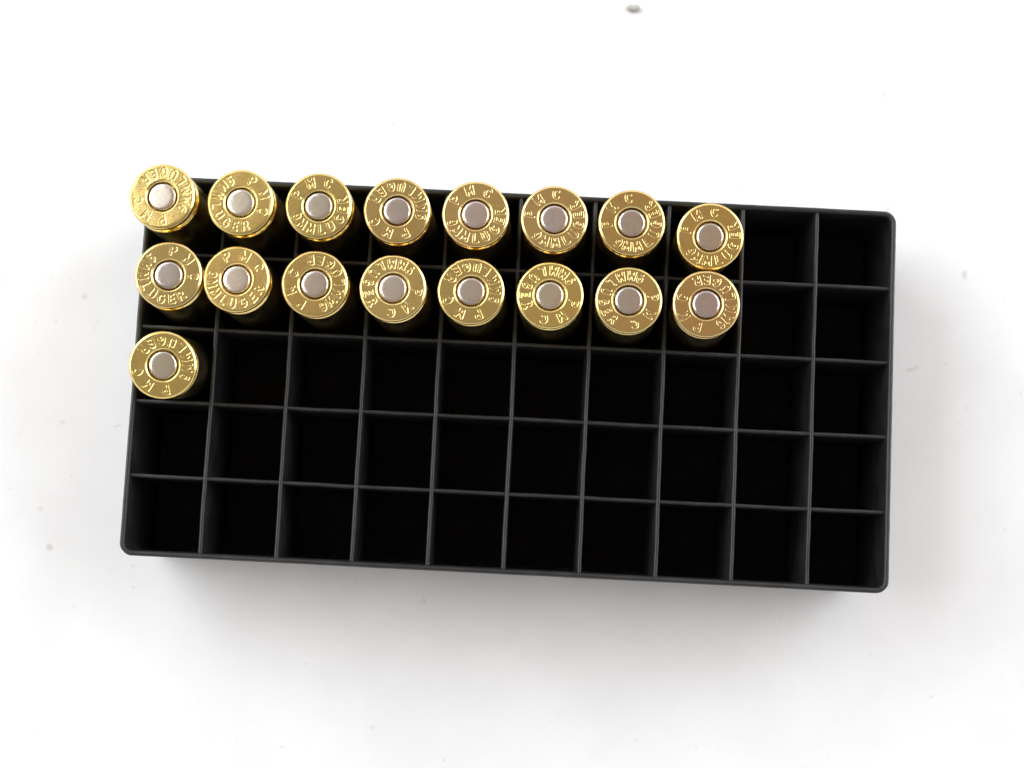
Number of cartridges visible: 17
